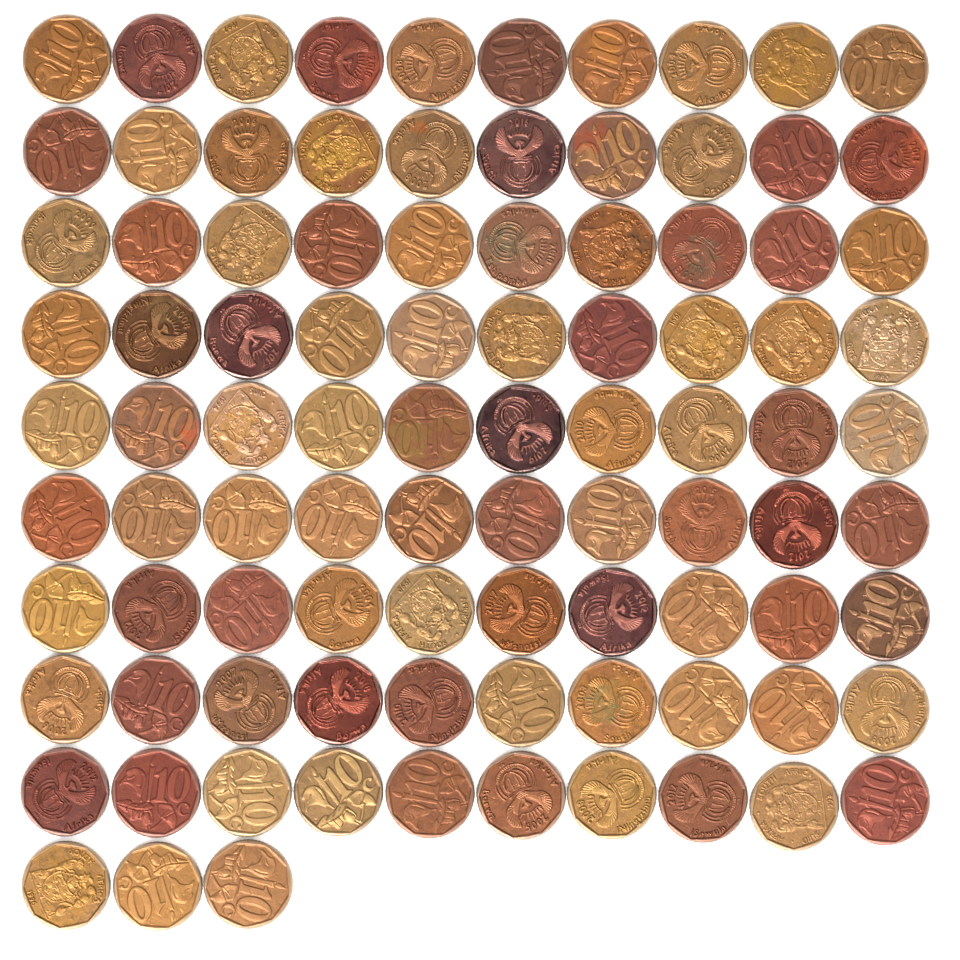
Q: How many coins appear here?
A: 93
